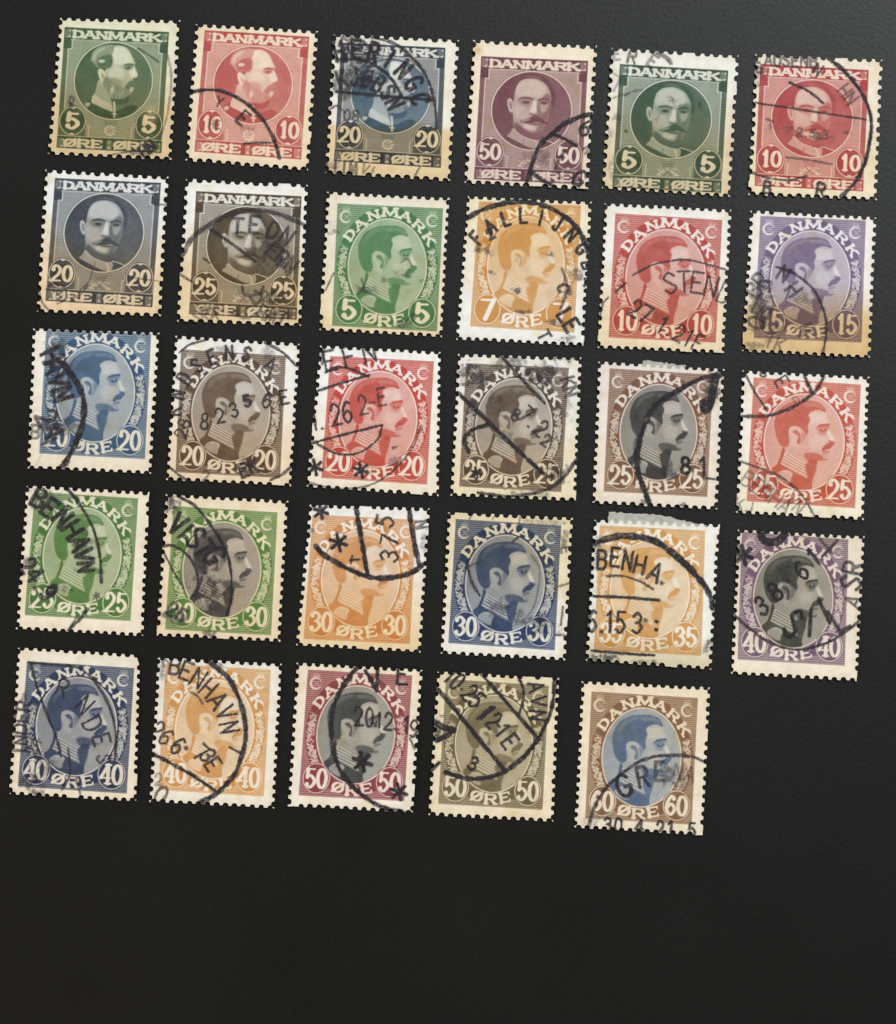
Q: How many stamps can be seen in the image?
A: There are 29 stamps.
